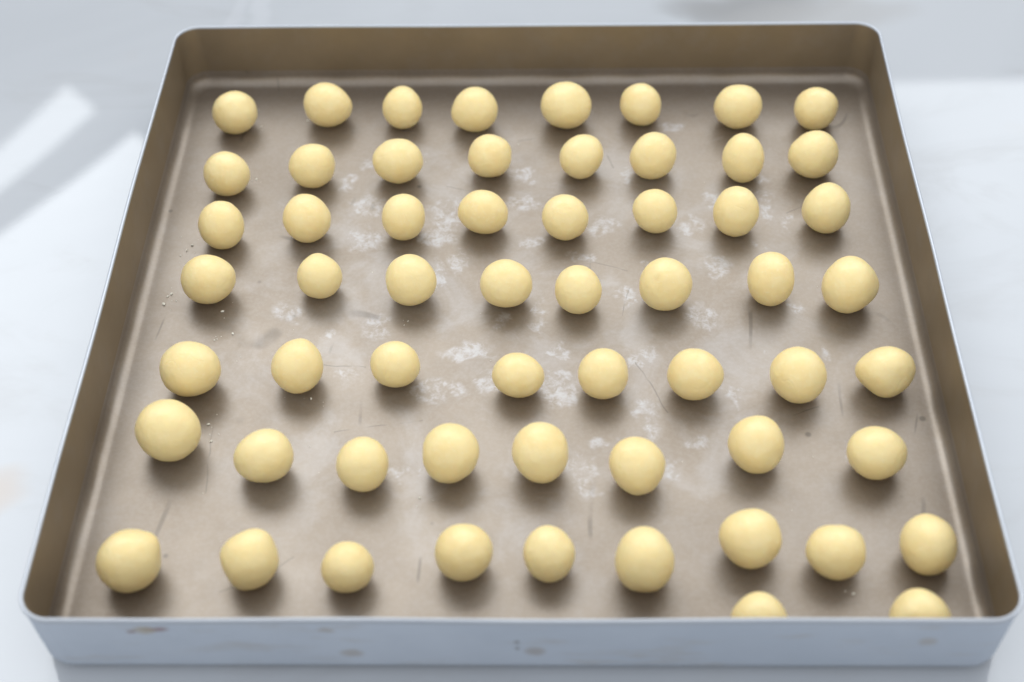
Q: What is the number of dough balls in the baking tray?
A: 59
